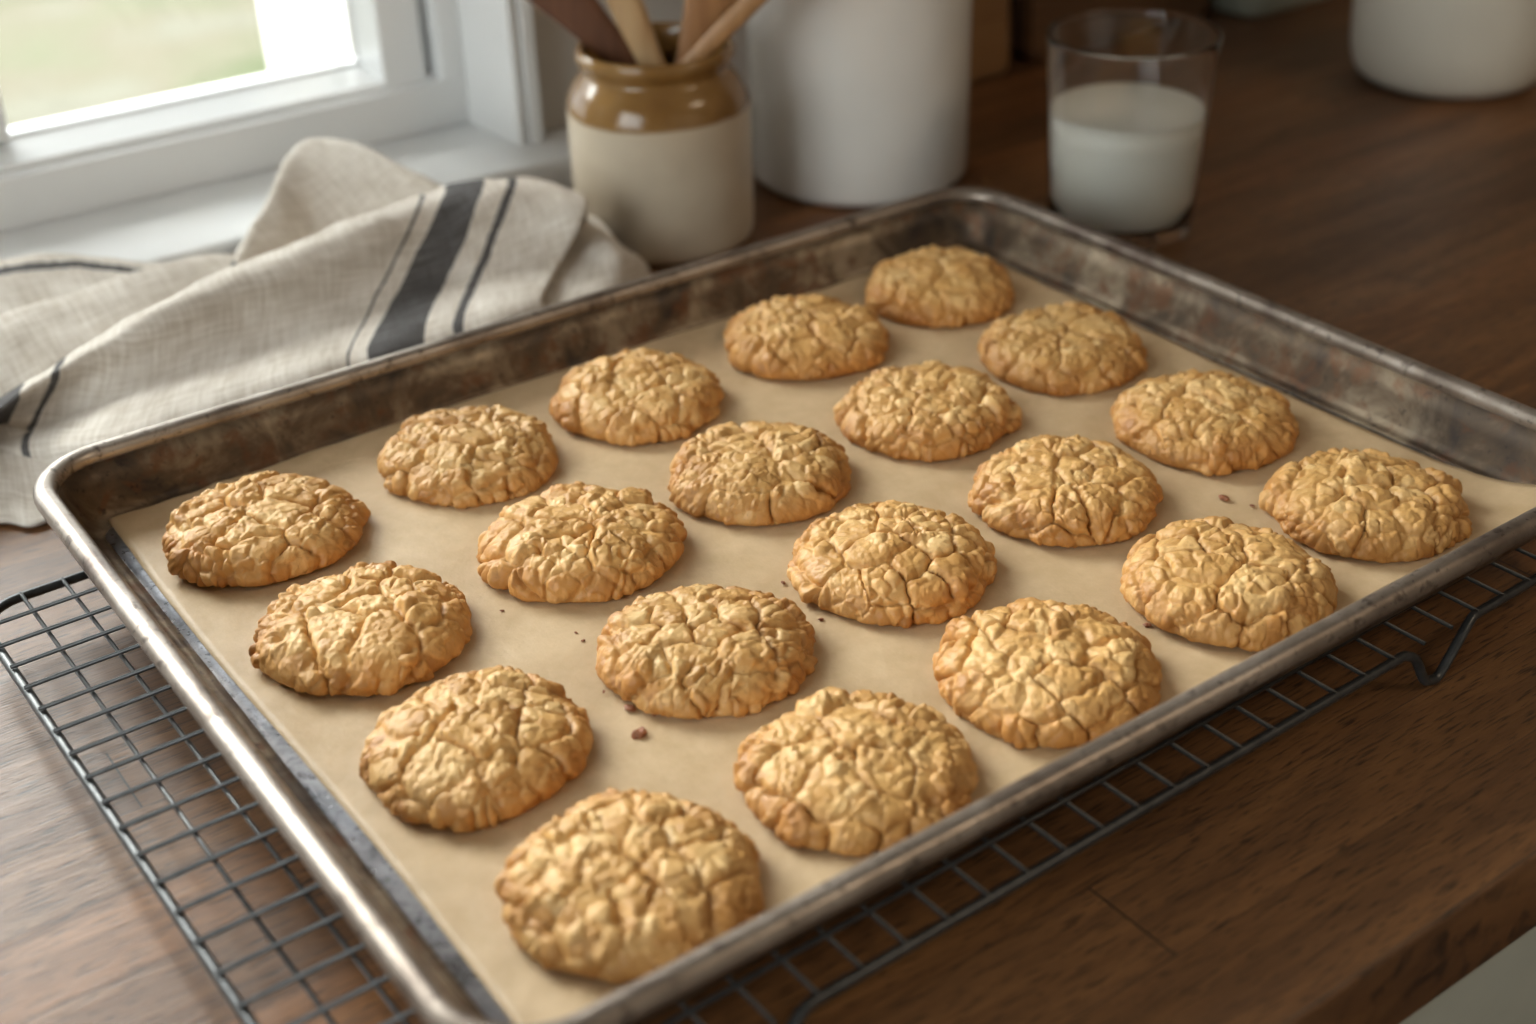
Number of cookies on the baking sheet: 20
